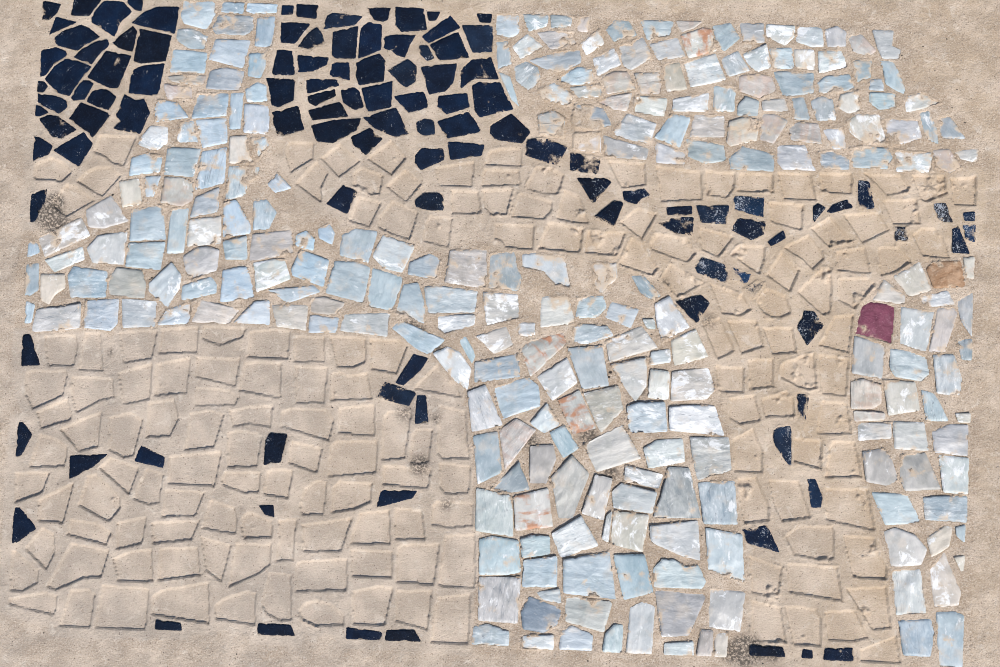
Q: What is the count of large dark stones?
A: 27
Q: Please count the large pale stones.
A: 129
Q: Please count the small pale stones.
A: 132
